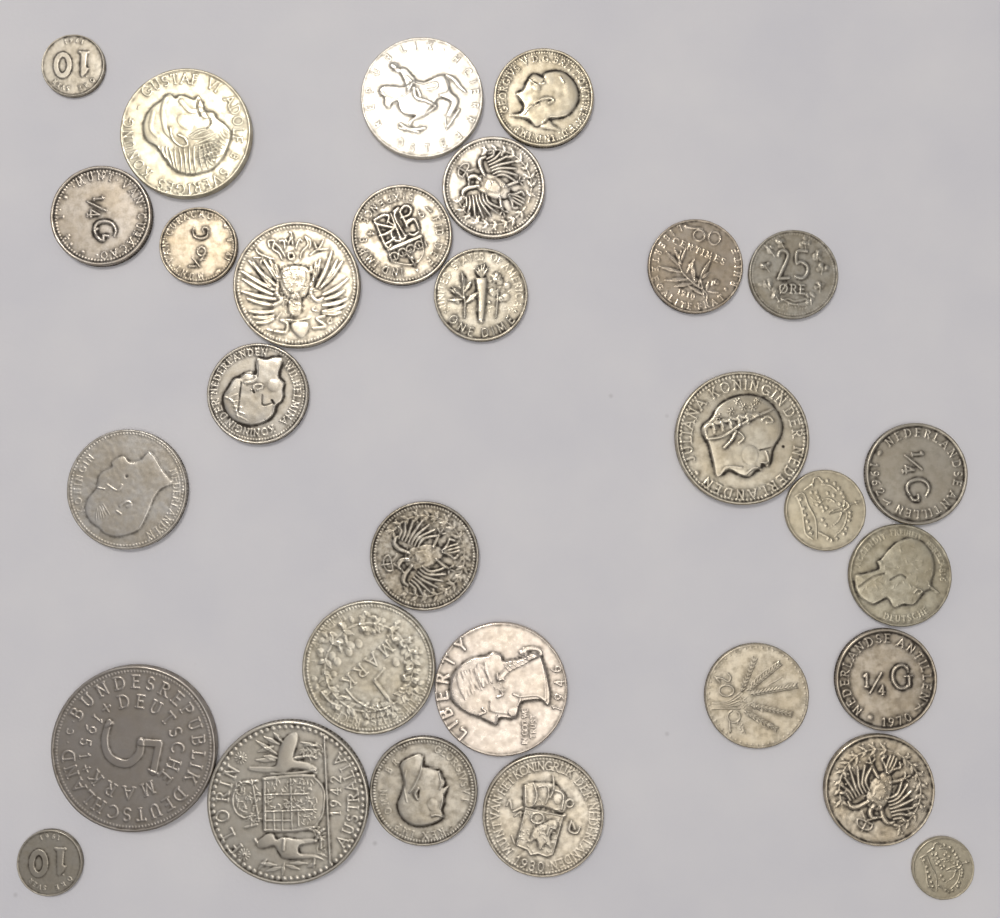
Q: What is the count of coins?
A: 30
